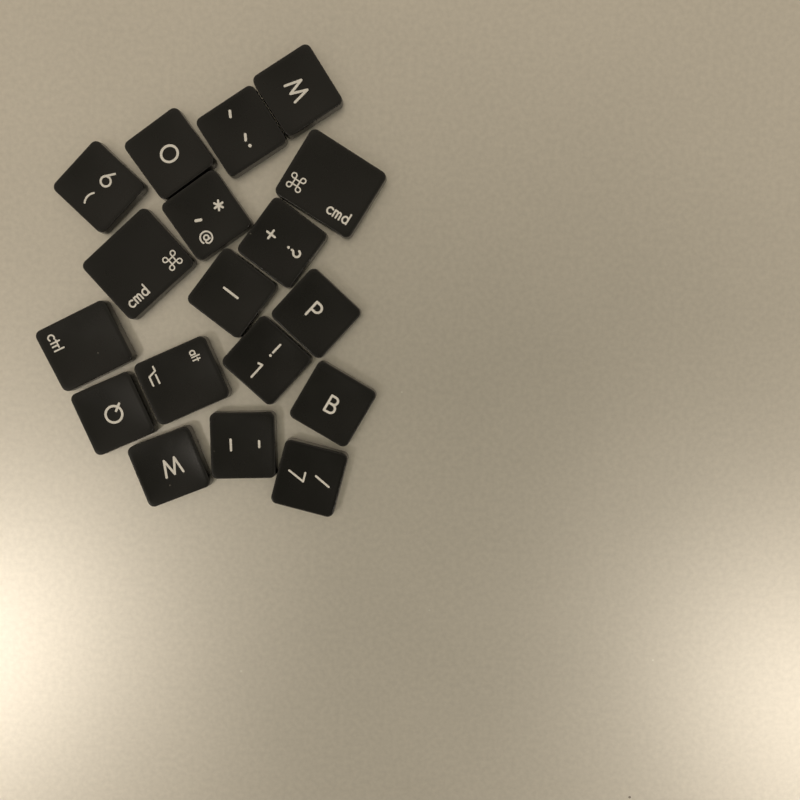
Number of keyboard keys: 18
